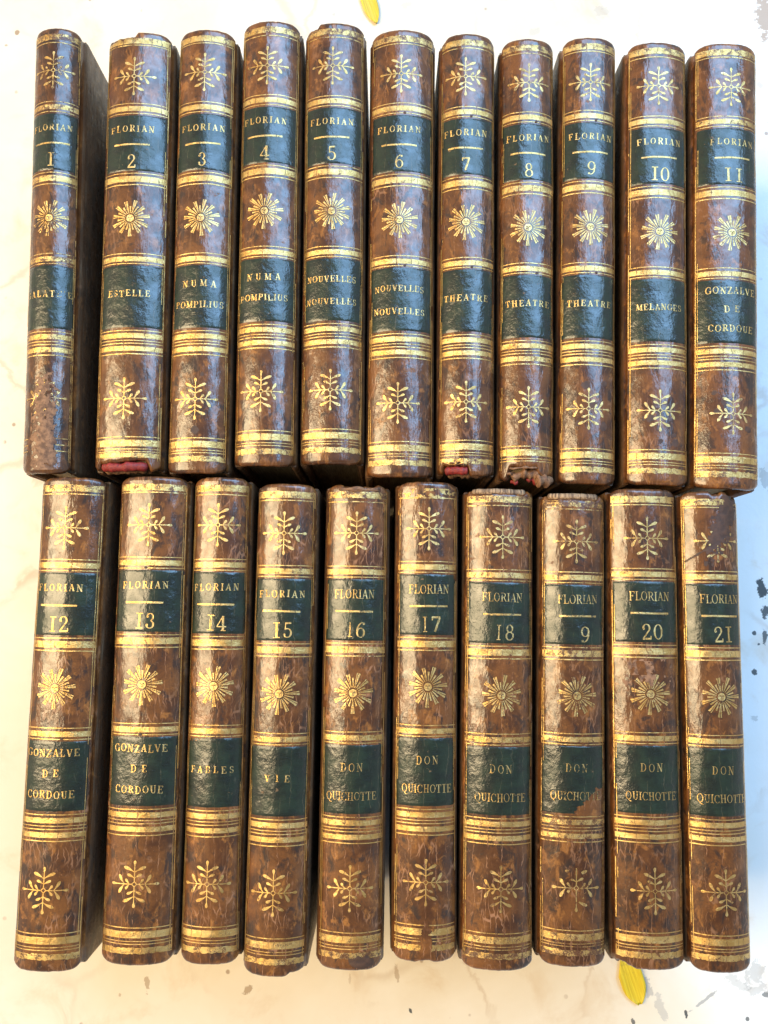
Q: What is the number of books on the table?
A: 21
